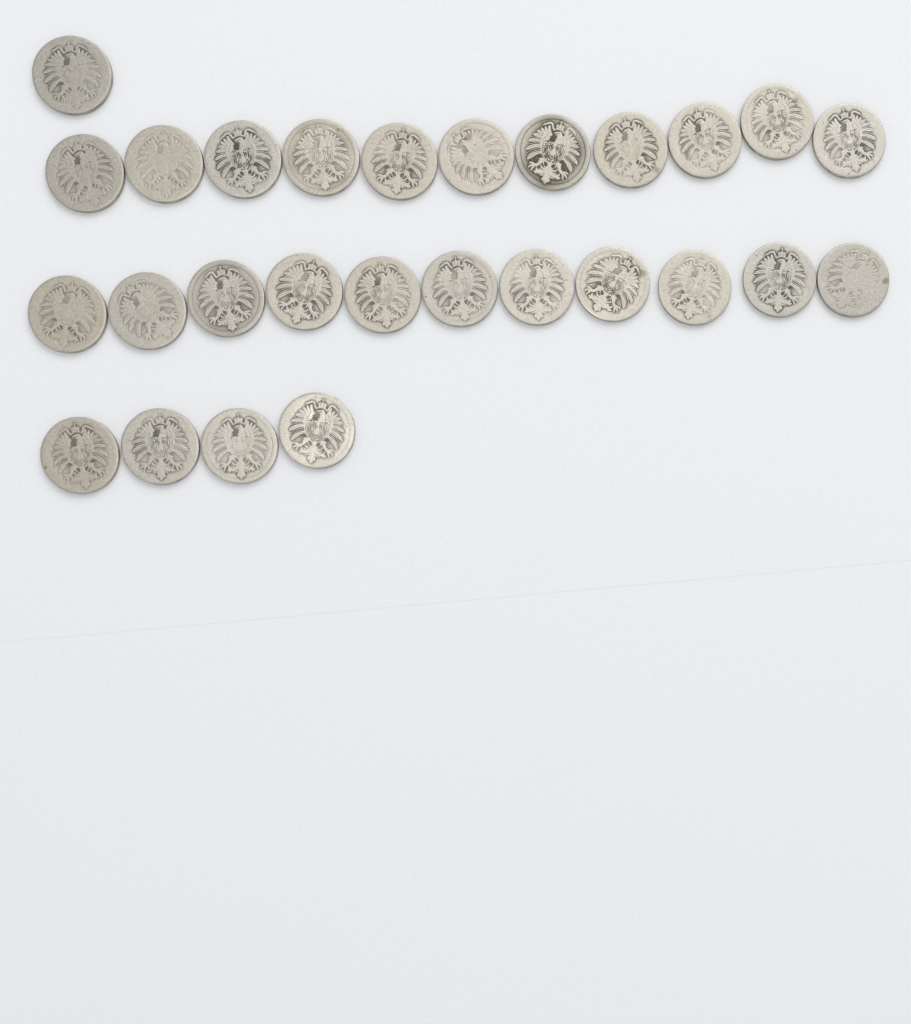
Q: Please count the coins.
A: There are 27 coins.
